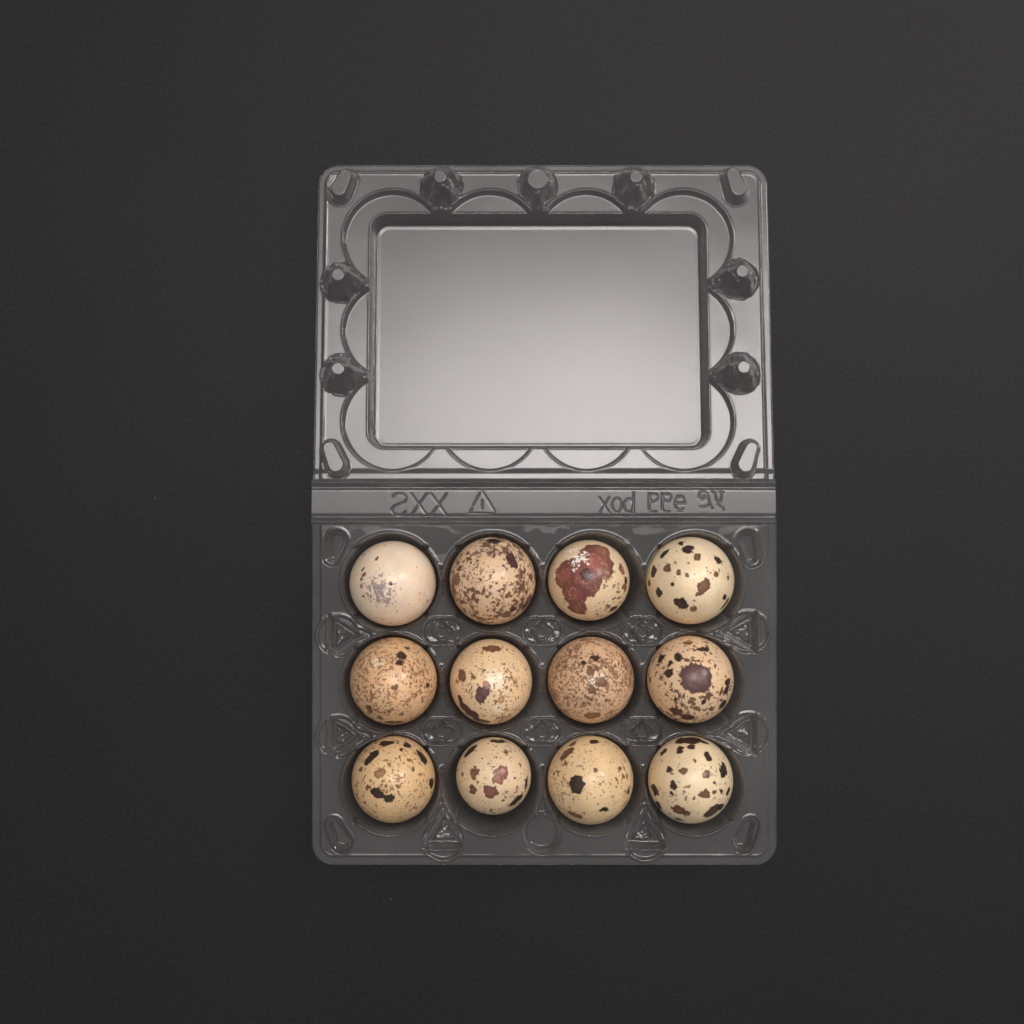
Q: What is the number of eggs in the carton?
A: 12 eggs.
